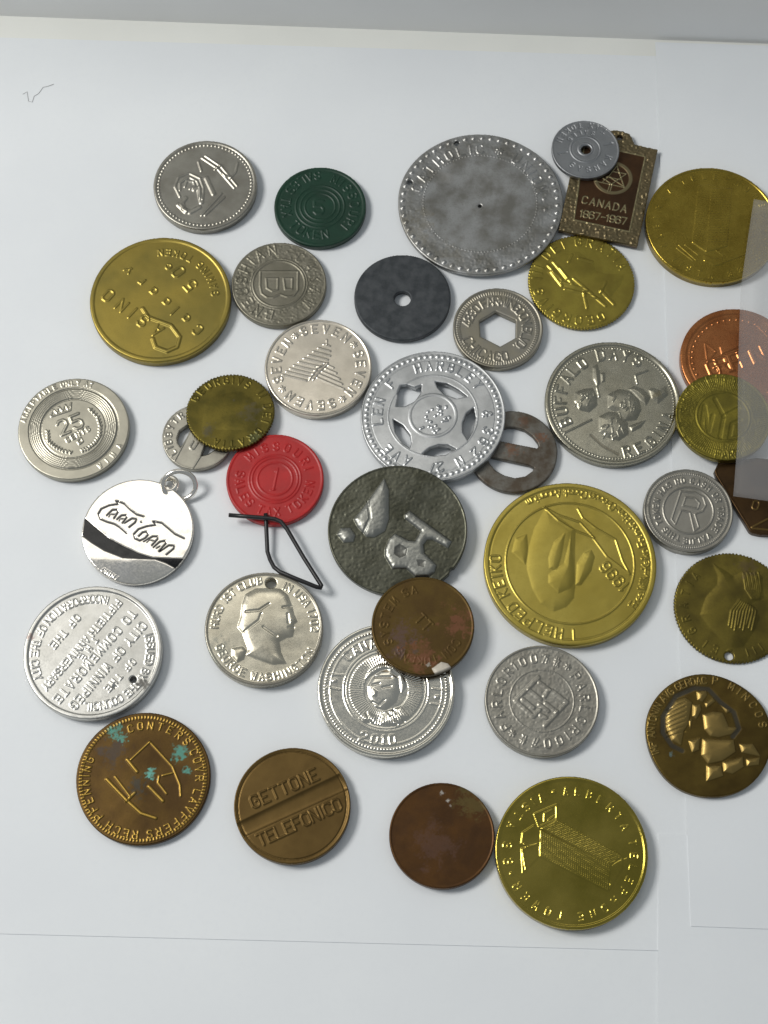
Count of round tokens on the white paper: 35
